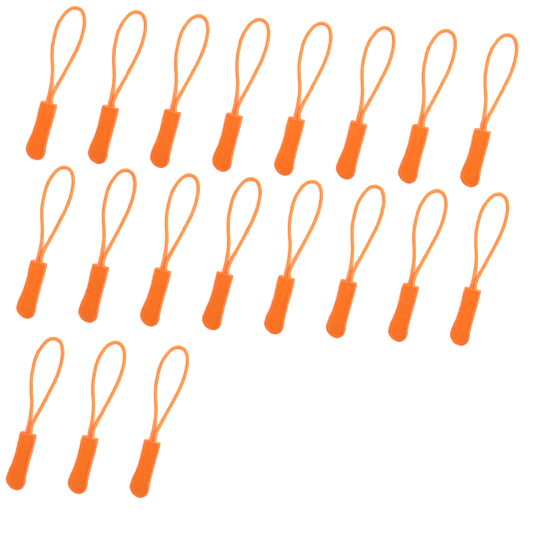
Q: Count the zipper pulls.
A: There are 19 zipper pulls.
